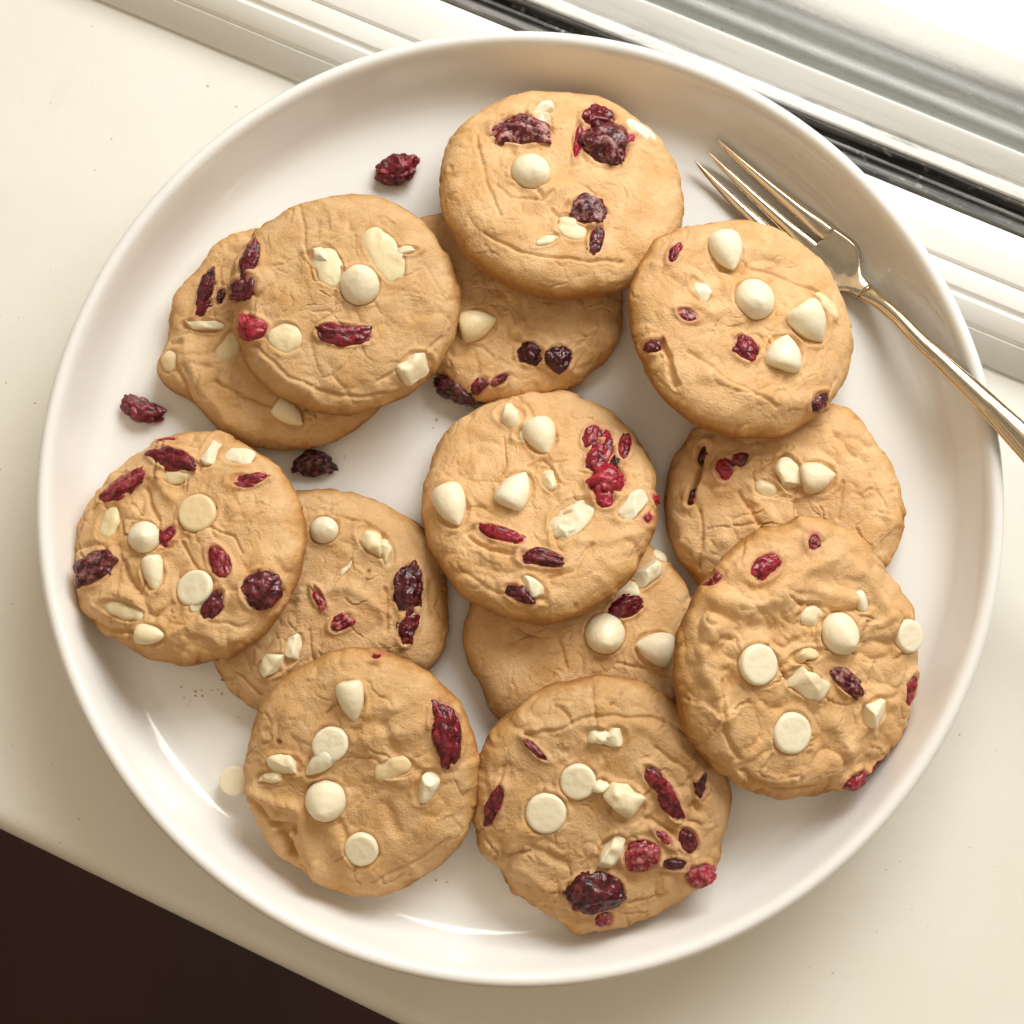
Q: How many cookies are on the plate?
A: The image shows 13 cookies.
